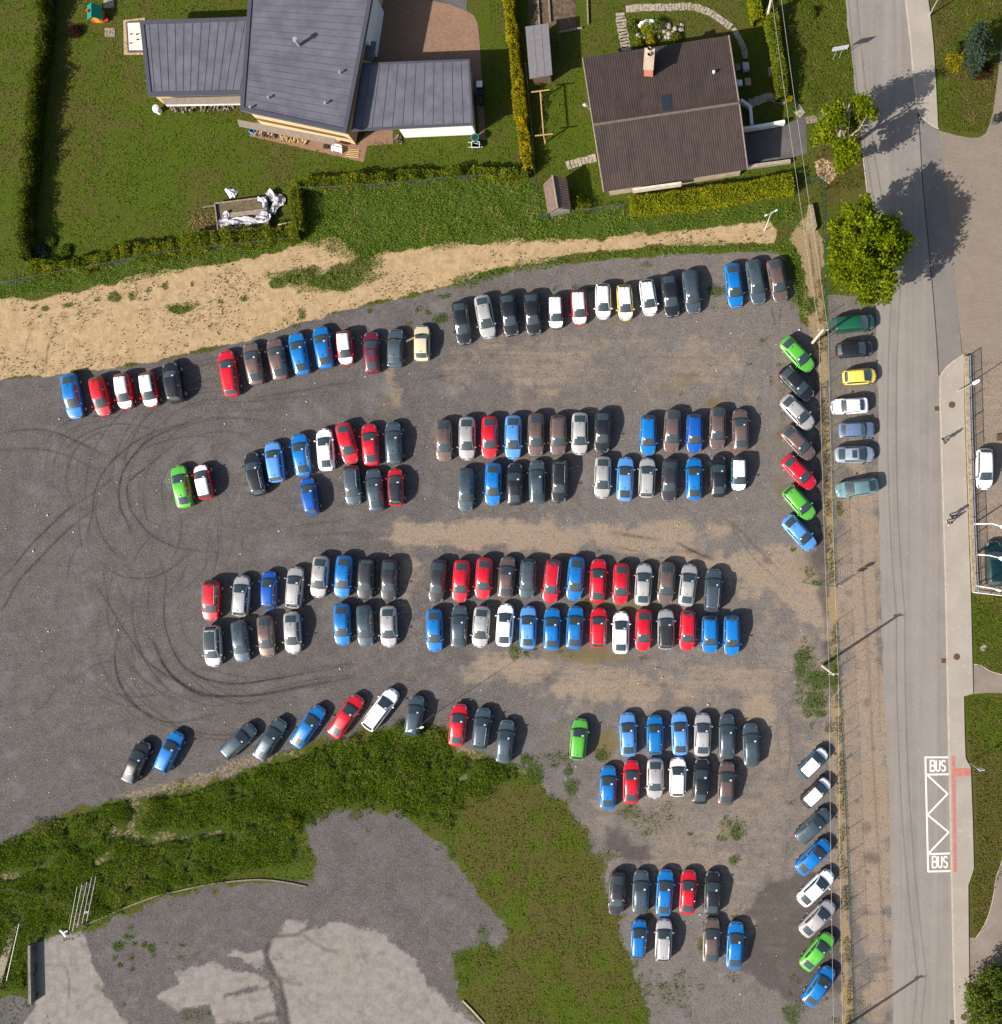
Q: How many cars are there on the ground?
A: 165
